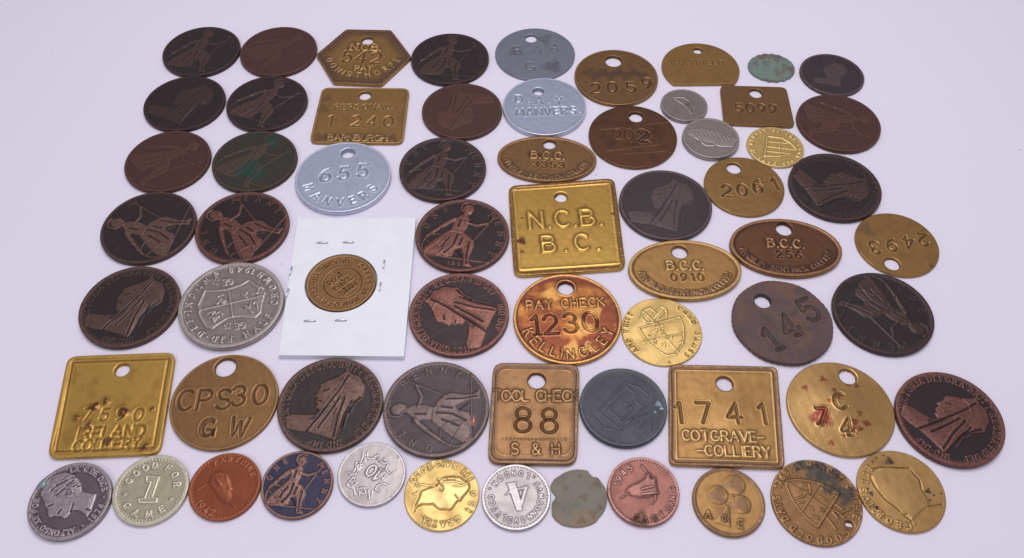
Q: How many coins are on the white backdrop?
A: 41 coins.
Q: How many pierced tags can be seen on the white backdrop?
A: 23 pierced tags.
